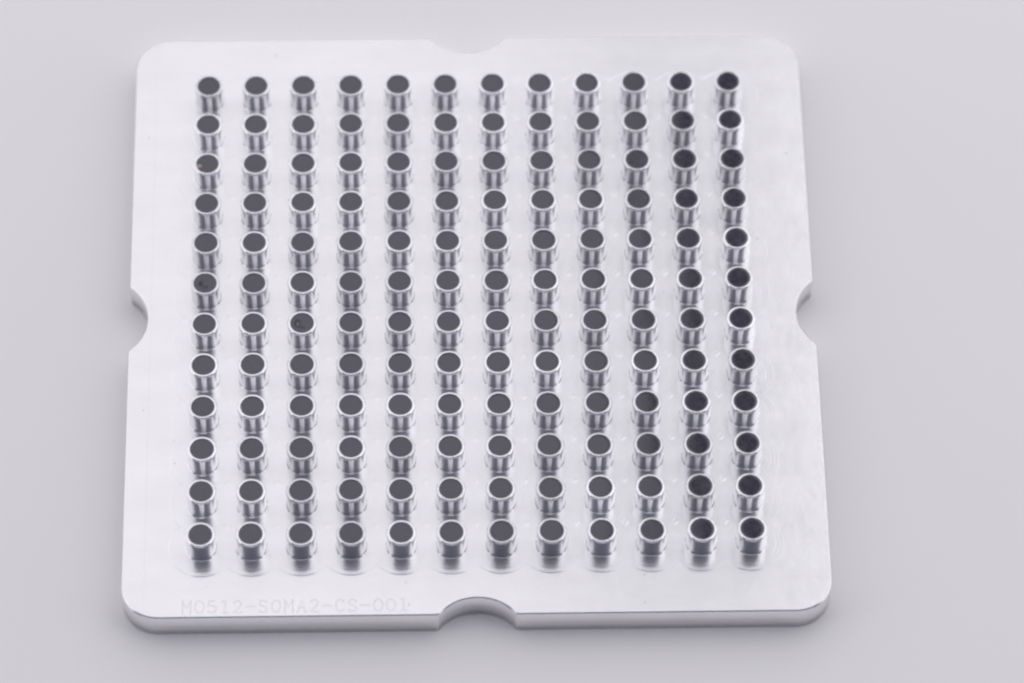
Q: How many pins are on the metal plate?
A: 144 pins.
